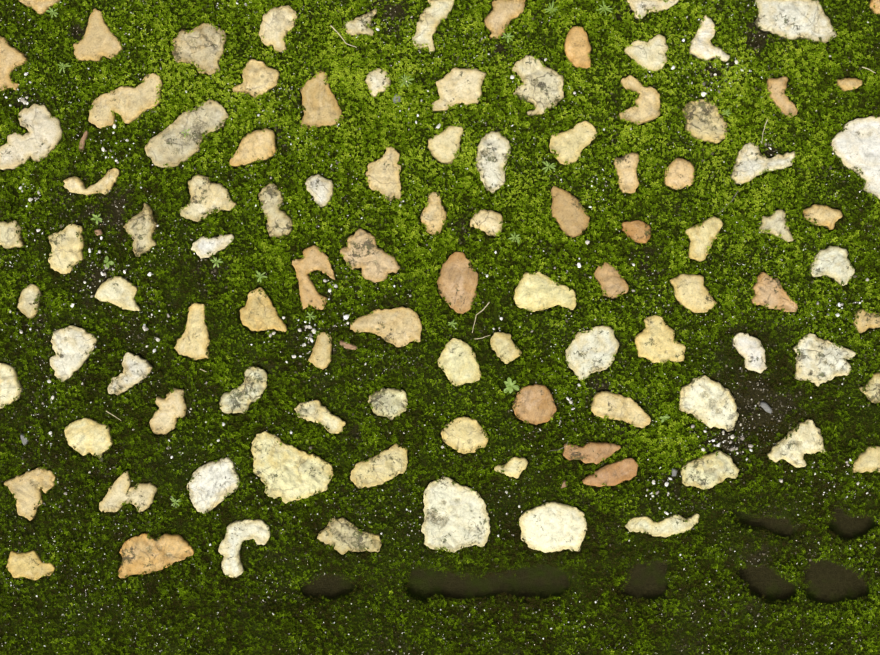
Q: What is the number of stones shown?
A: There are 102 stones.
